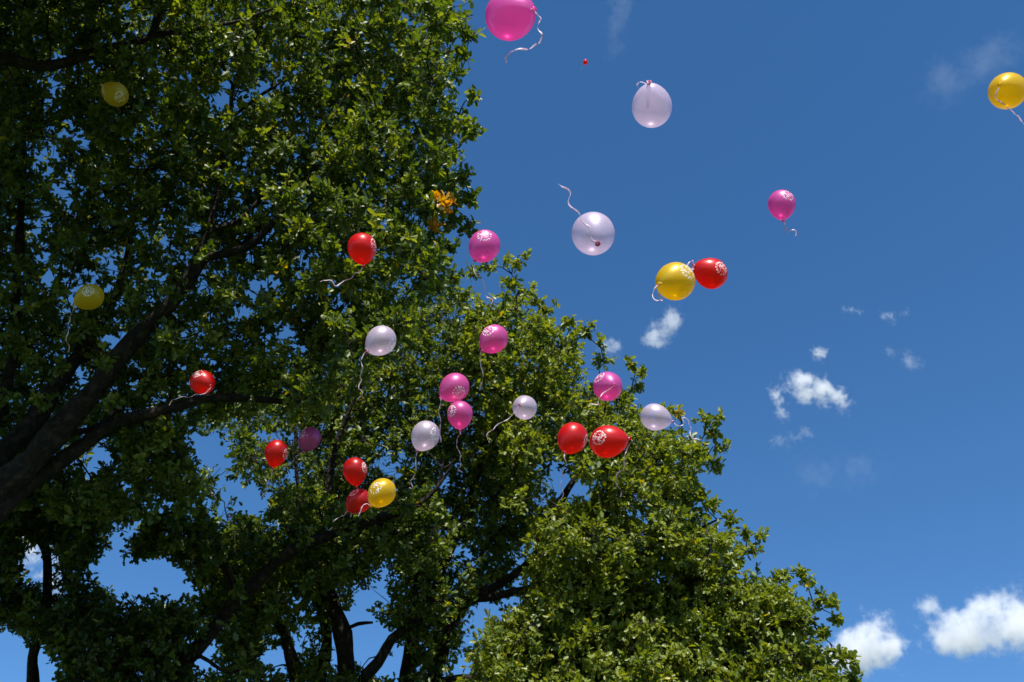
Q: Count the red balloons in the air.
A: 9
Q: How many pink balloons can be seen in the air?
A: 8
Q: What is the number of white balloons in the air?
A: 6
